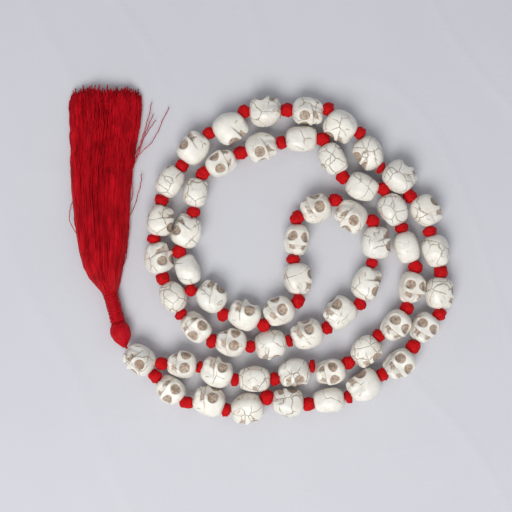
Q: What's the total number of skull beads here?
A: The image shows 55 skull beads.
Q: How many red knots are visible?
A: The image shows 55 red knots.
